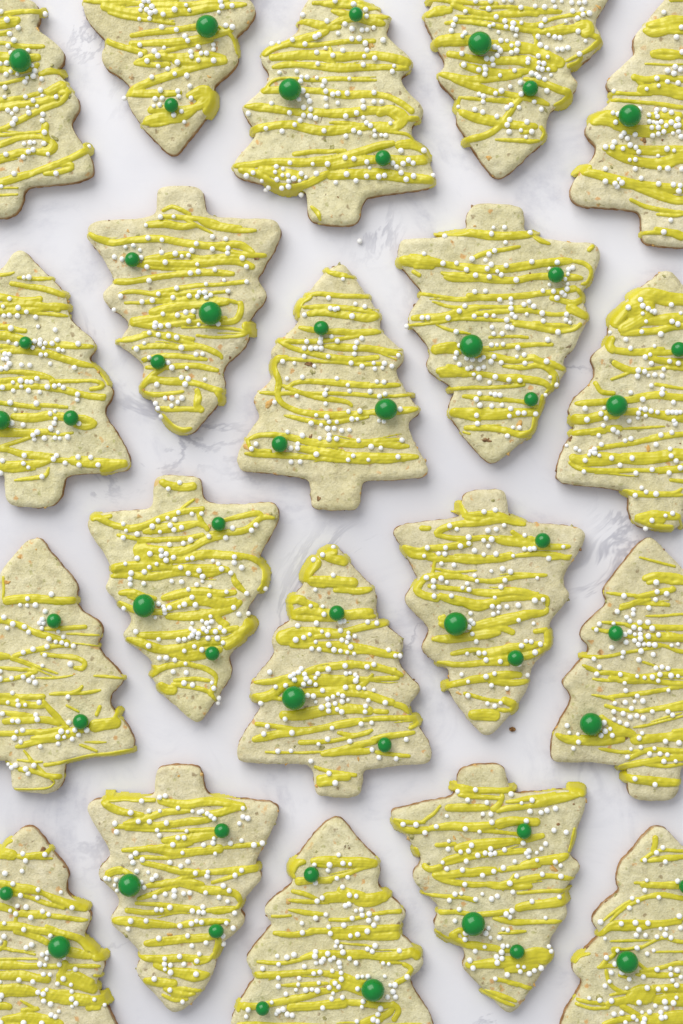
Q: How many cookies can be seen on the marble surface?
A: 20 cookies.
